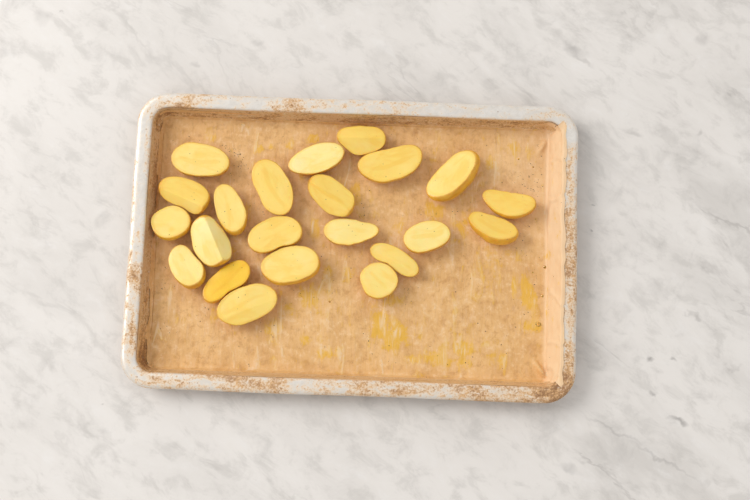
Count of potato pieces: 22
